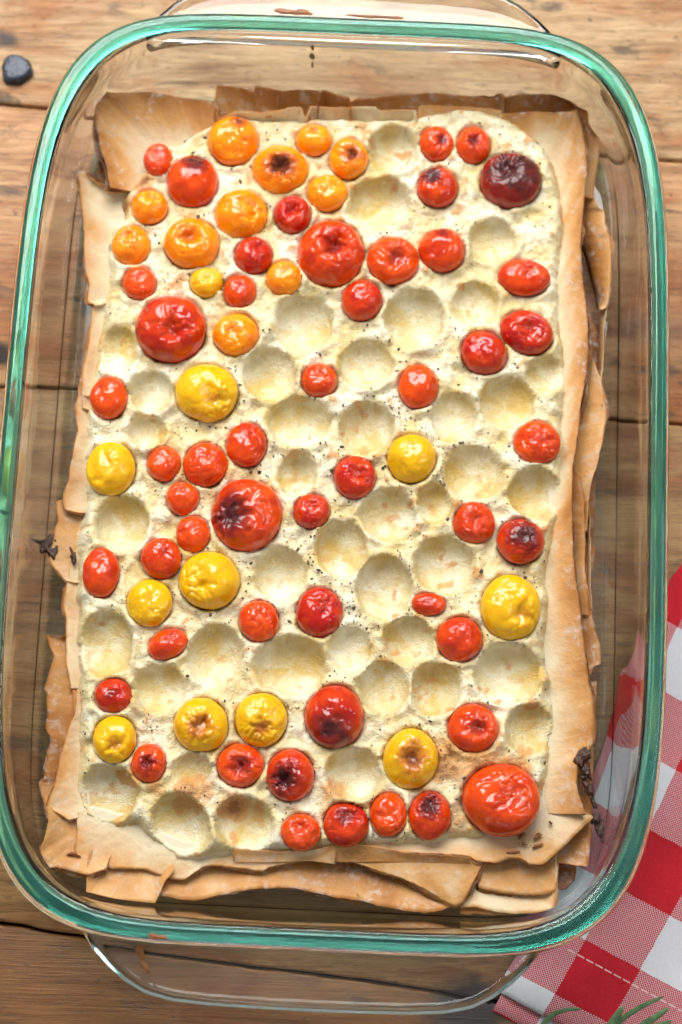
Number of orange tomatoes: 11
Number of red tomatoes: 50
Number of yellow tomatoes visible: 11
